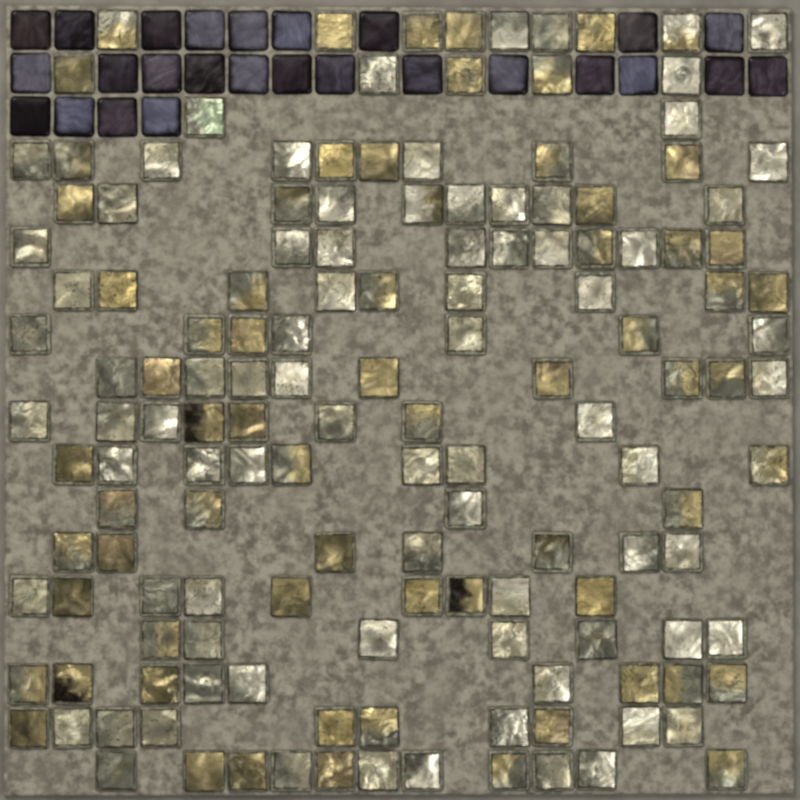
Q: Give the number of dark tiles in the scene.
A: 26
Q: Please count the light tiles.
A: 146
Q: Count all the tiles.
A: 172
